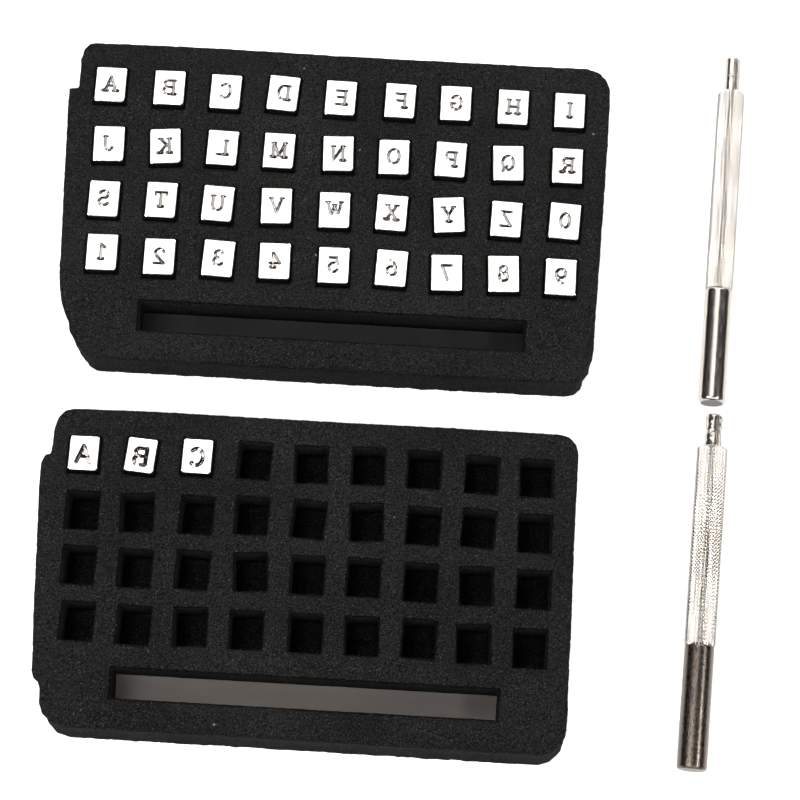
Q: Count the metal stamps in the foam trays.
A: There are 39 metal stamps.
